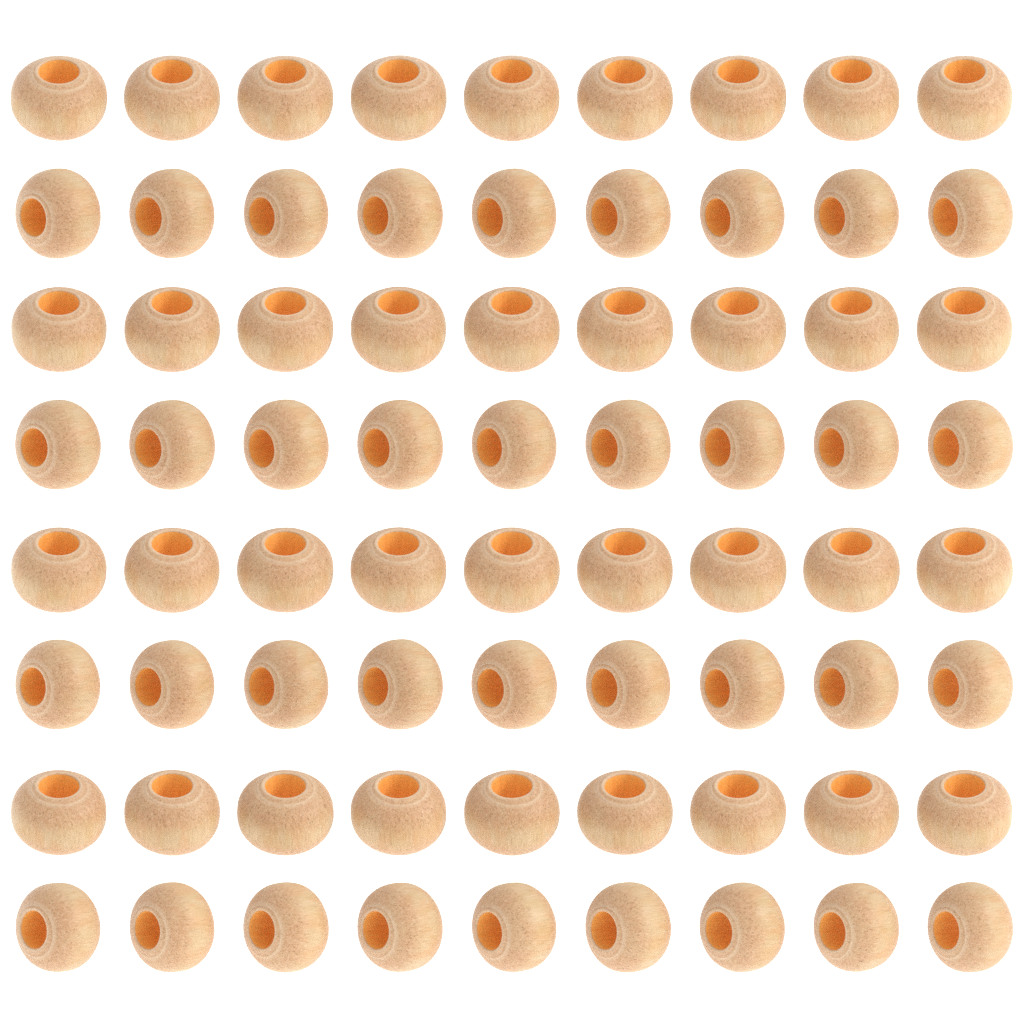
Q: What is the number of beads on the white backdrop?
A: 72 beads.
